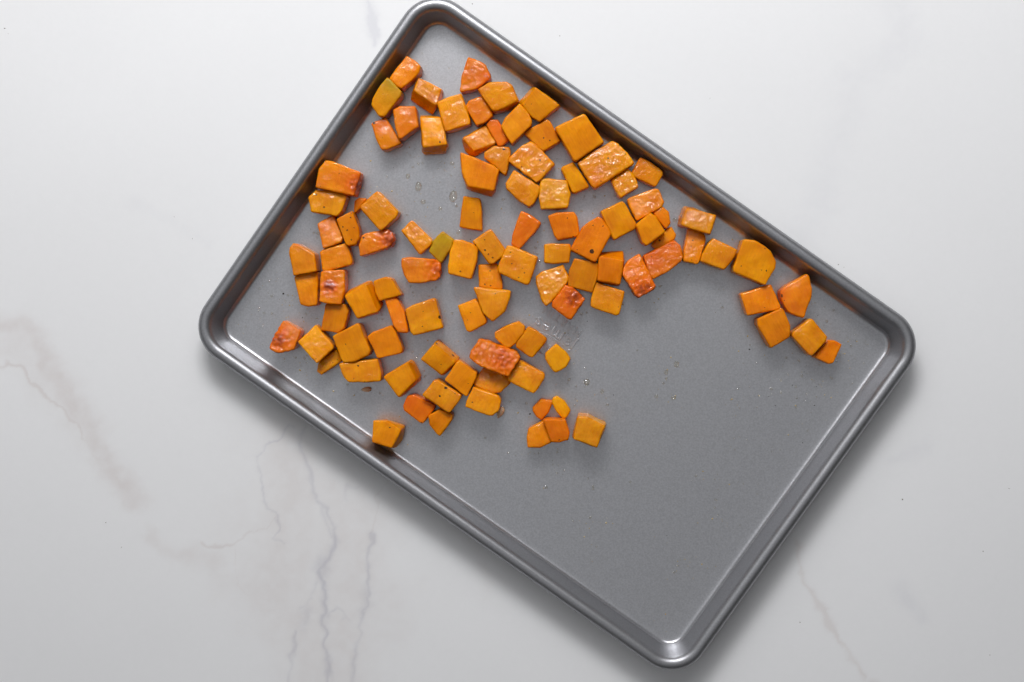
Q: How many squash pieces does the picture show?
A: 101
